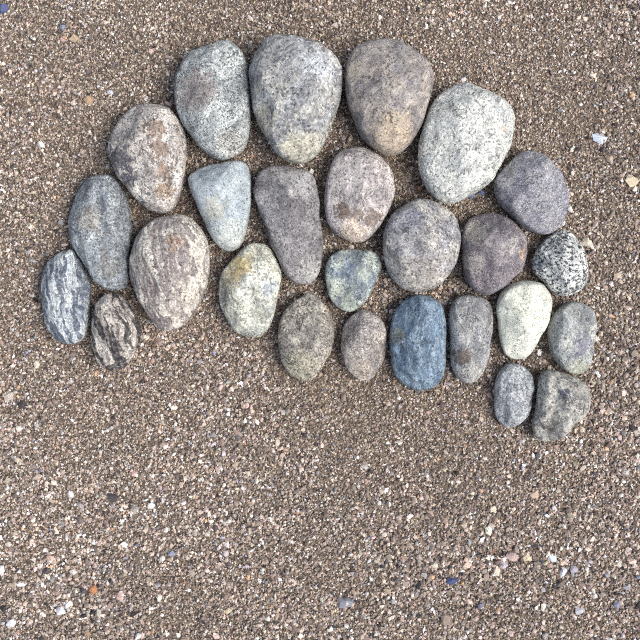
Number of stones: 26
